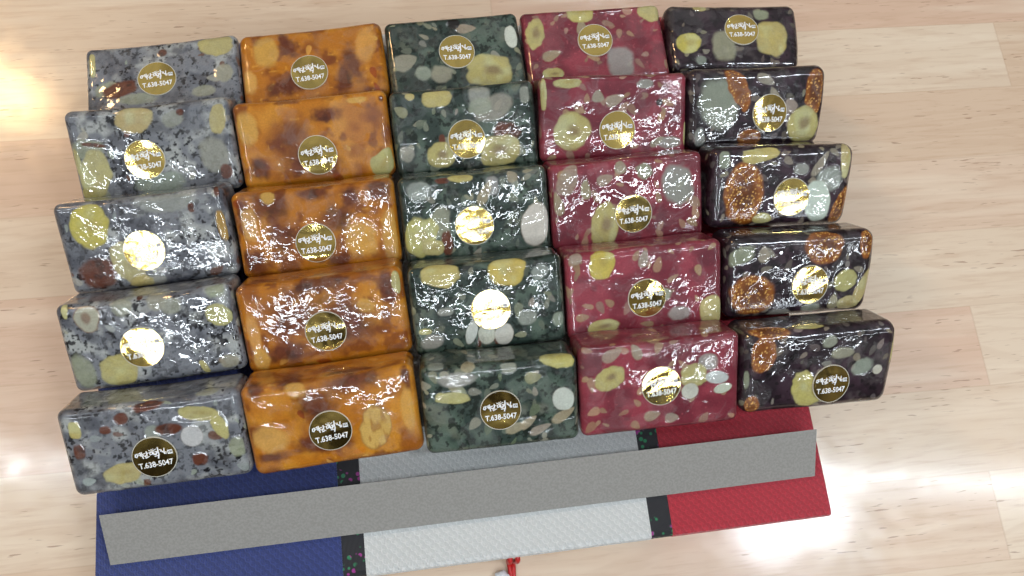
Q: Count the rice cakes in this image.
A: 25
